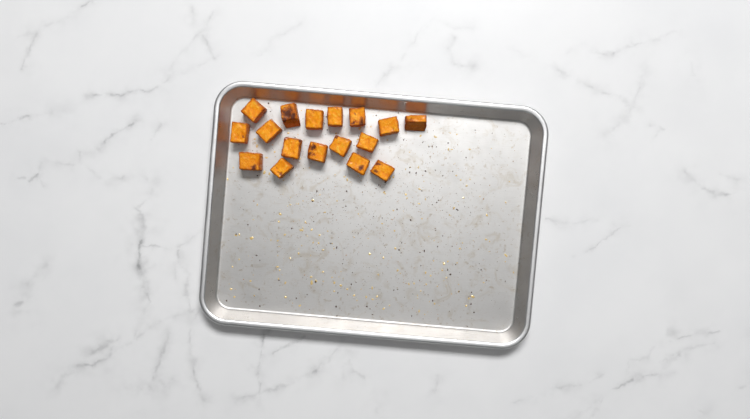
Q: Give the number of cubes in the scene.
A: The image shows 17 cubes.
